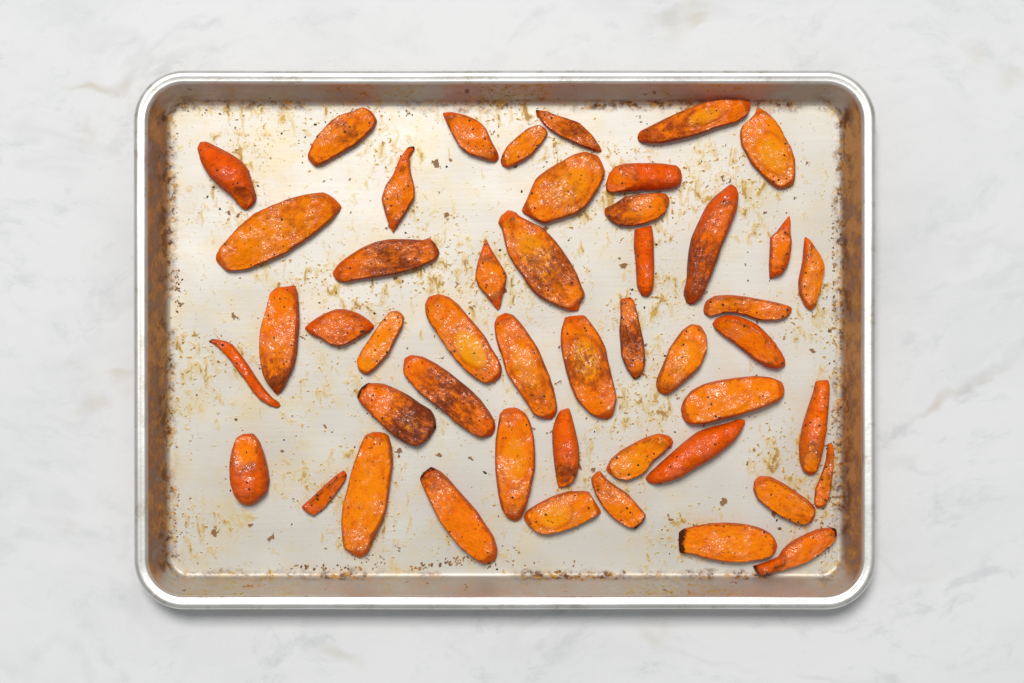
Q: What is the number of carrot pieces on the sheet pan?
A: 48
